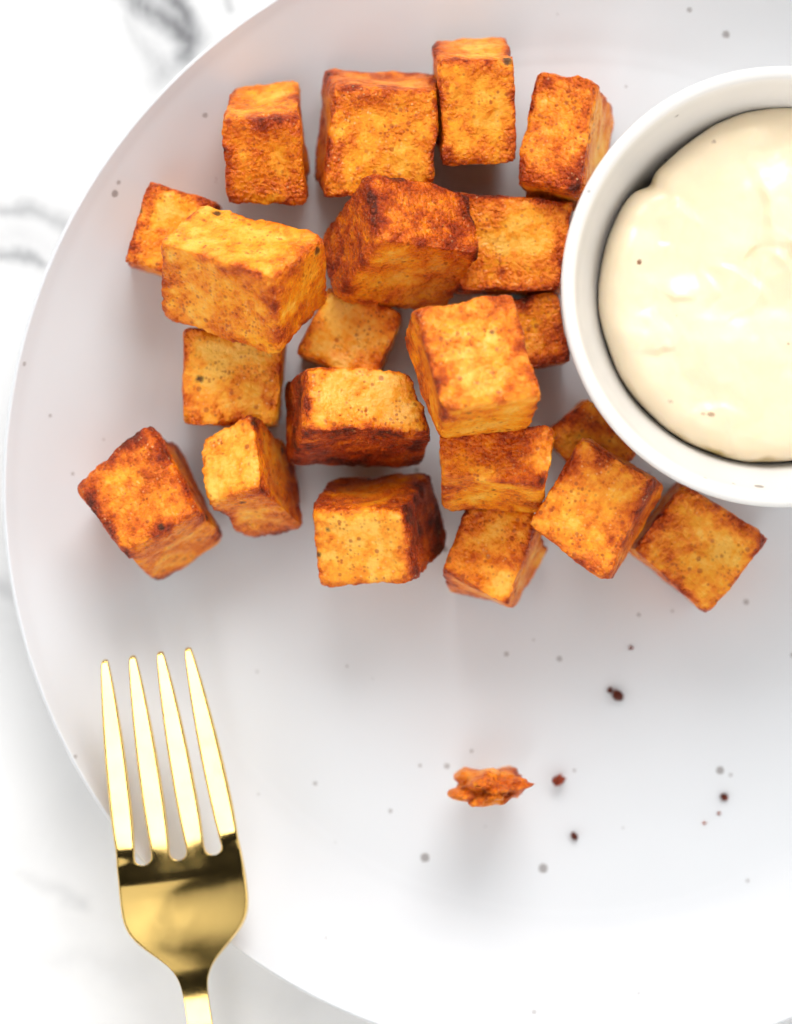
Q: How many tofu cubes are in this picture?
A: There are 21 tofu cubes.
